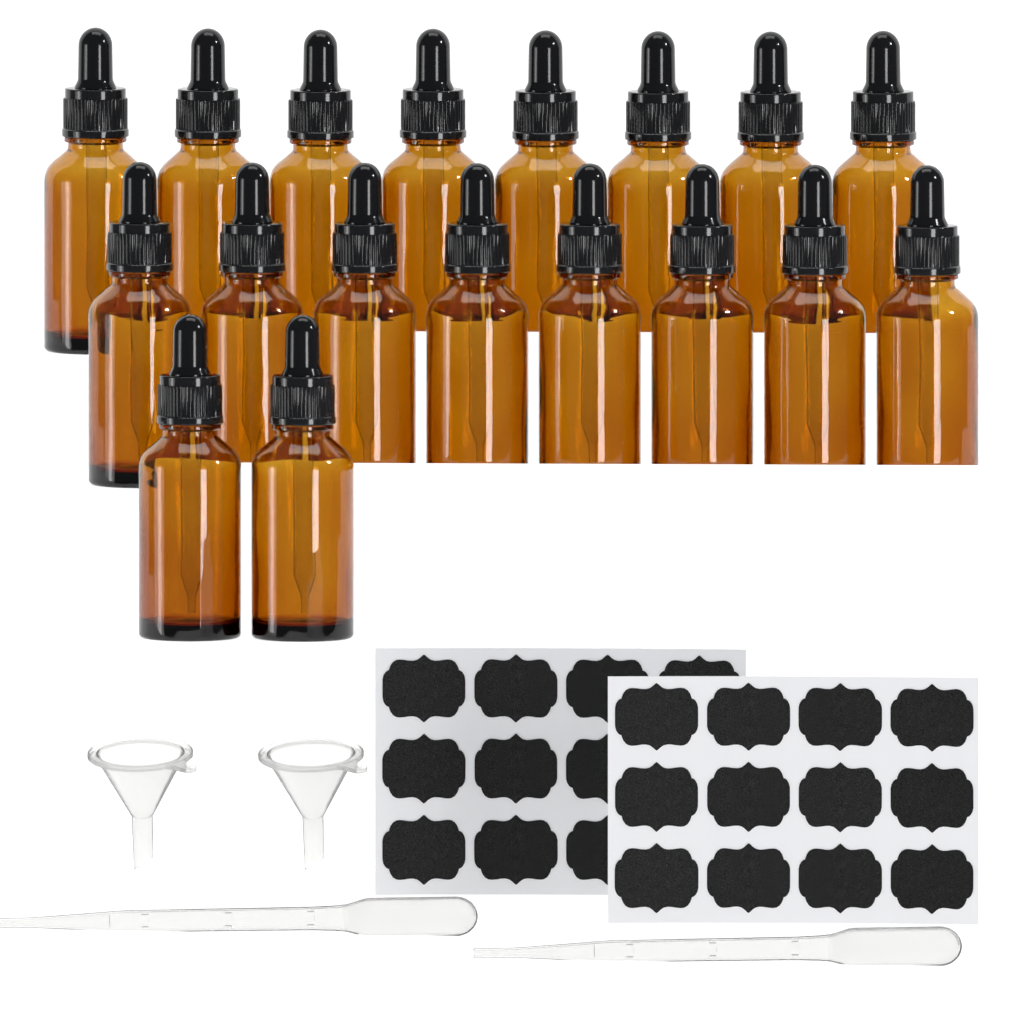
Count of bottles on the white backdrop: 18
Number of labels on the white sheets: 22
